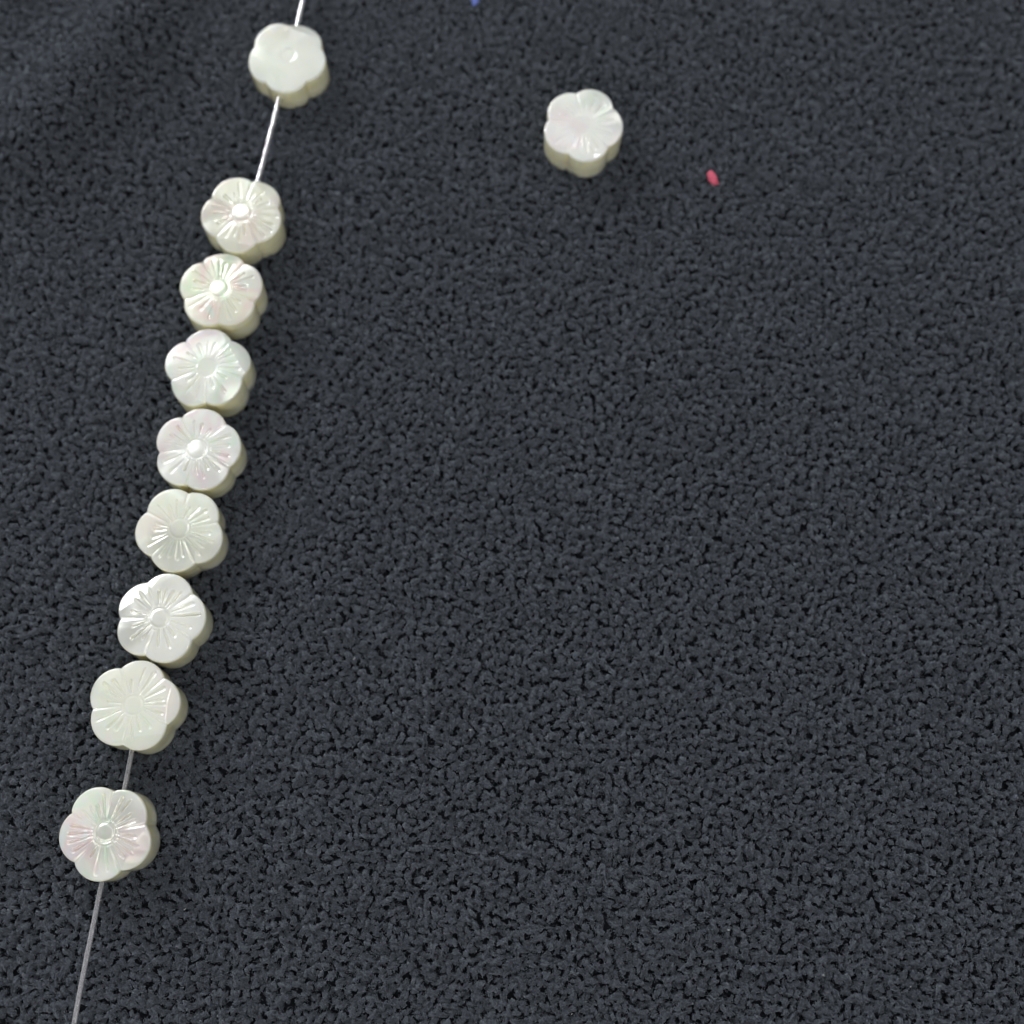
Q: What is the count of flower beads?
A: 10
